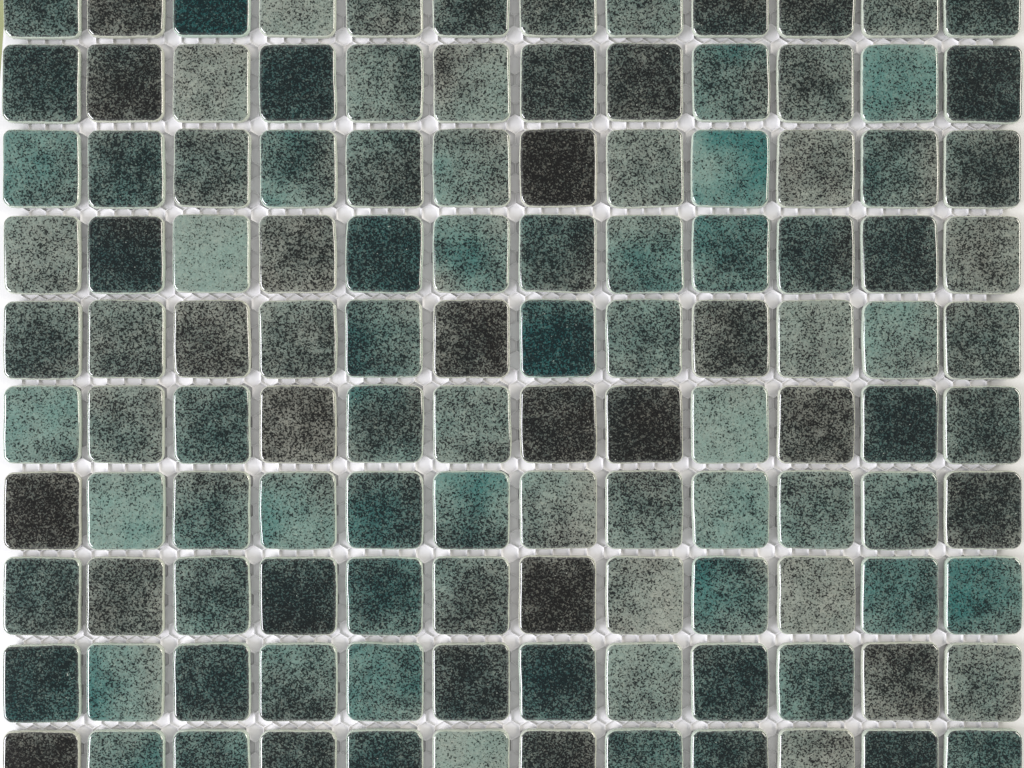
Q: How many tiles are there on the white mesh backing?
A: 120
